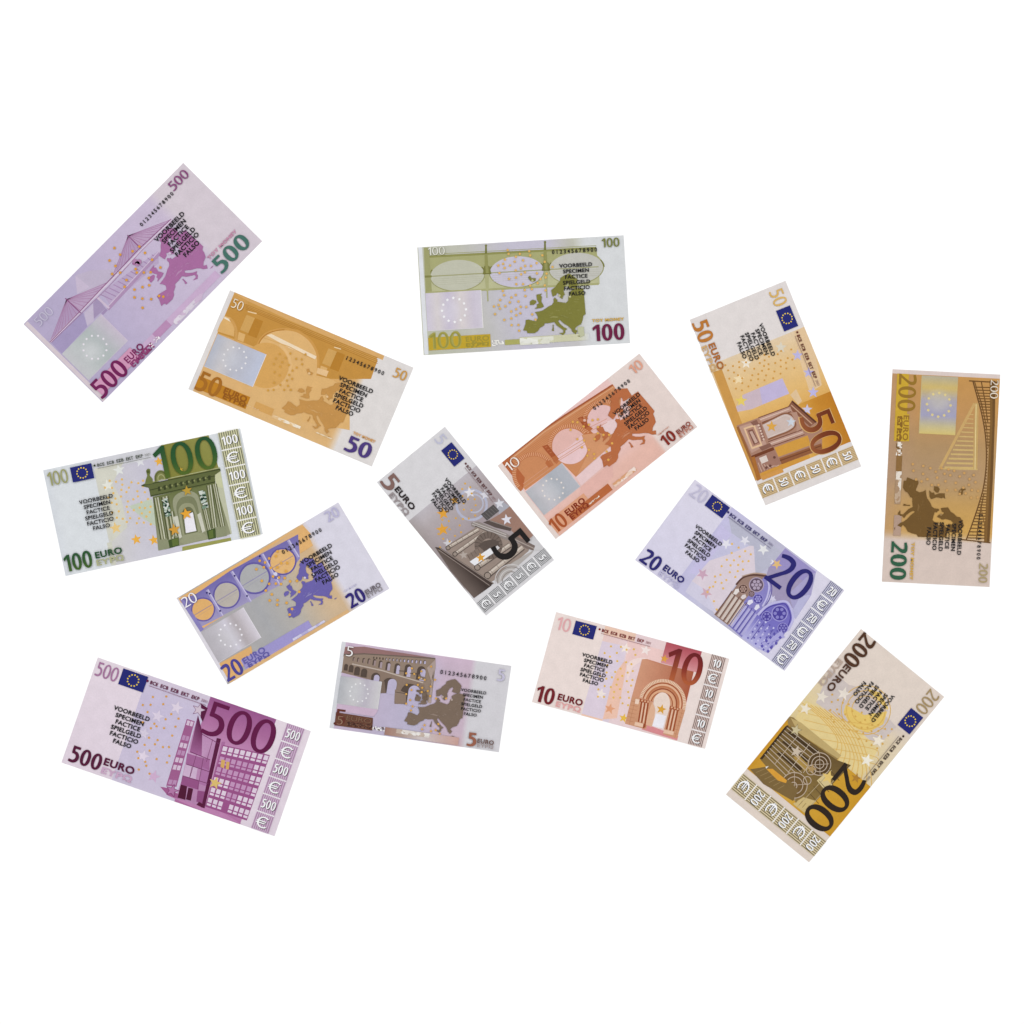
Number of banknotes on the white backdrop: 14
